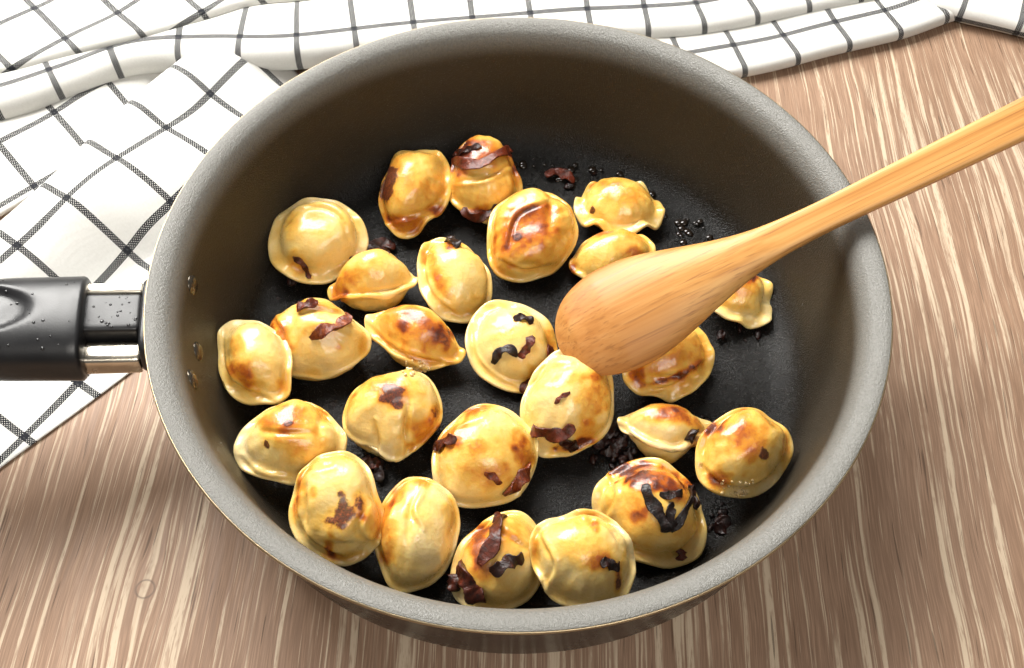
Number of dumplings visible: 25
